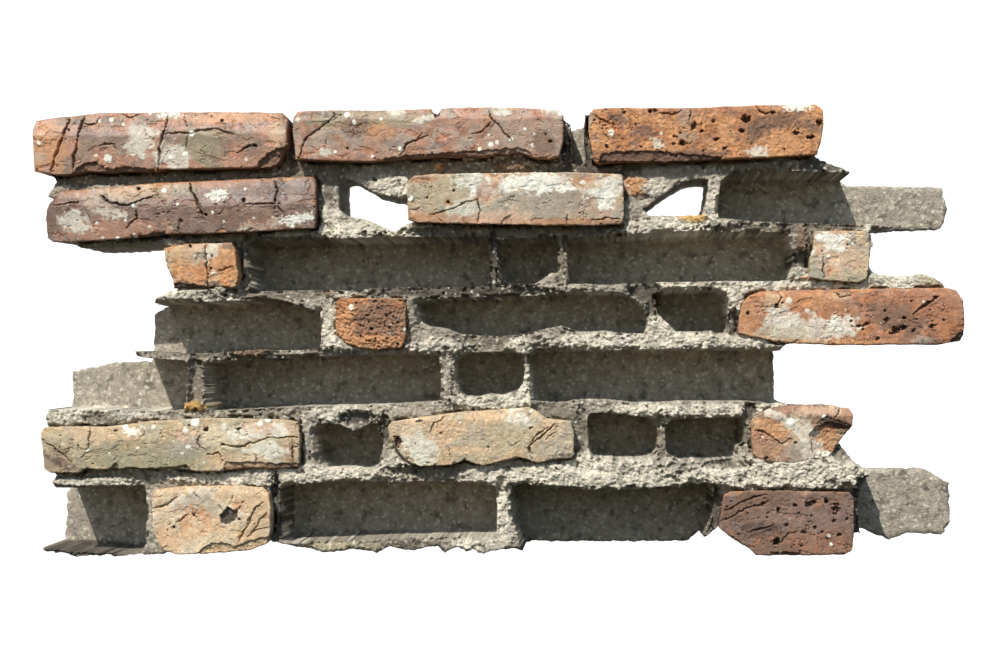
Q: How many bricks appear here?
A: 14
